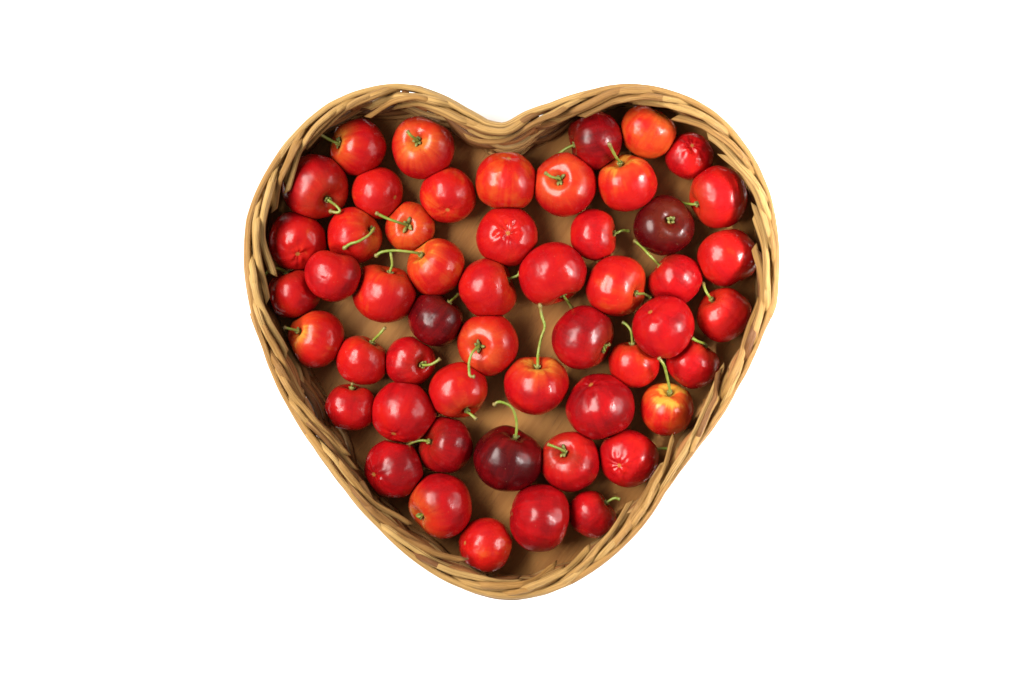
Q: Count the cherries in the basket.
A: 52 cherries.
